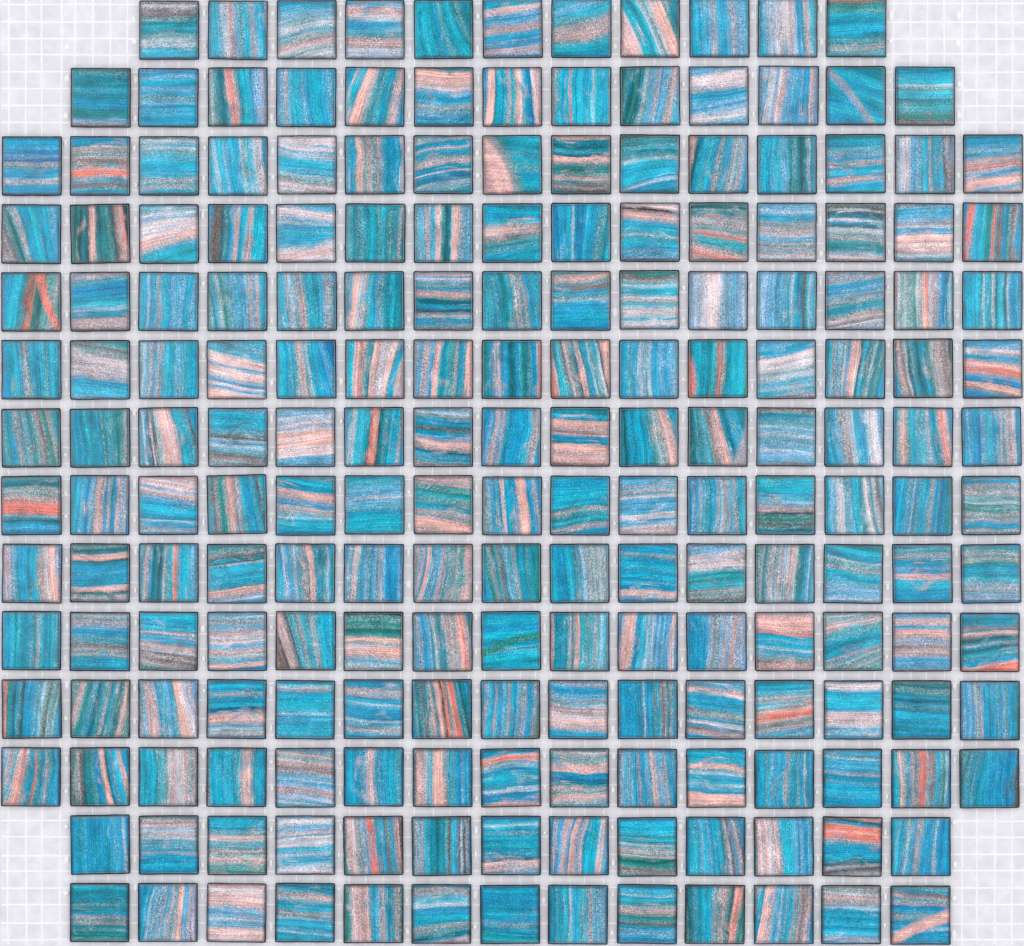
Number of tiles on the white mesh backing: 200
